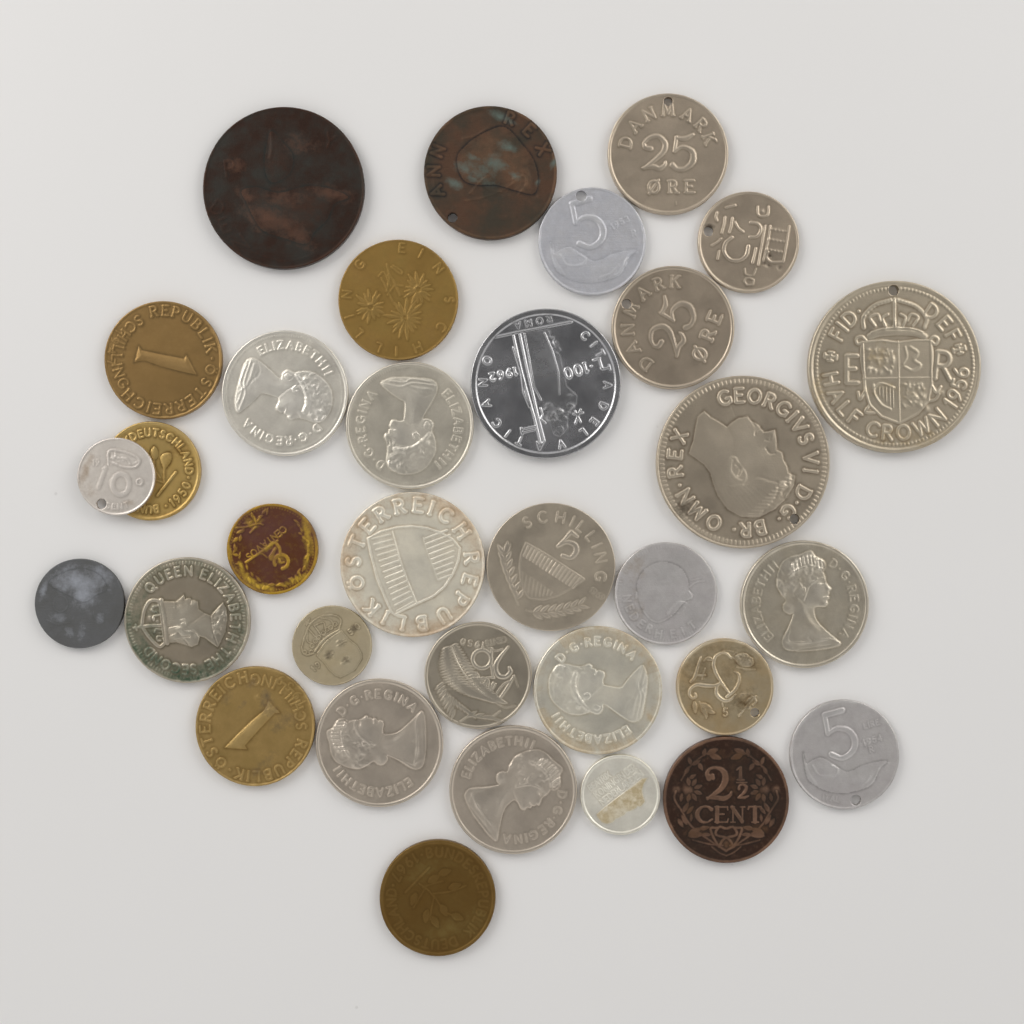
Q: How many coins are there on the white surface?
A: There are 33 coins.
